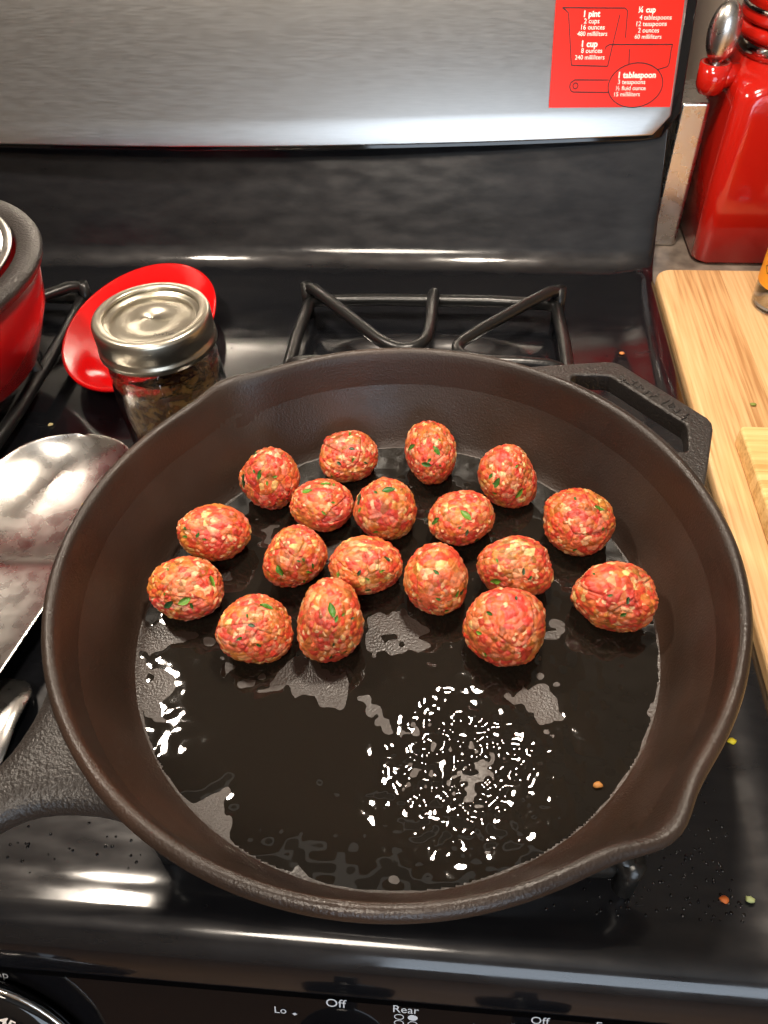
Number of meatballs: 18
